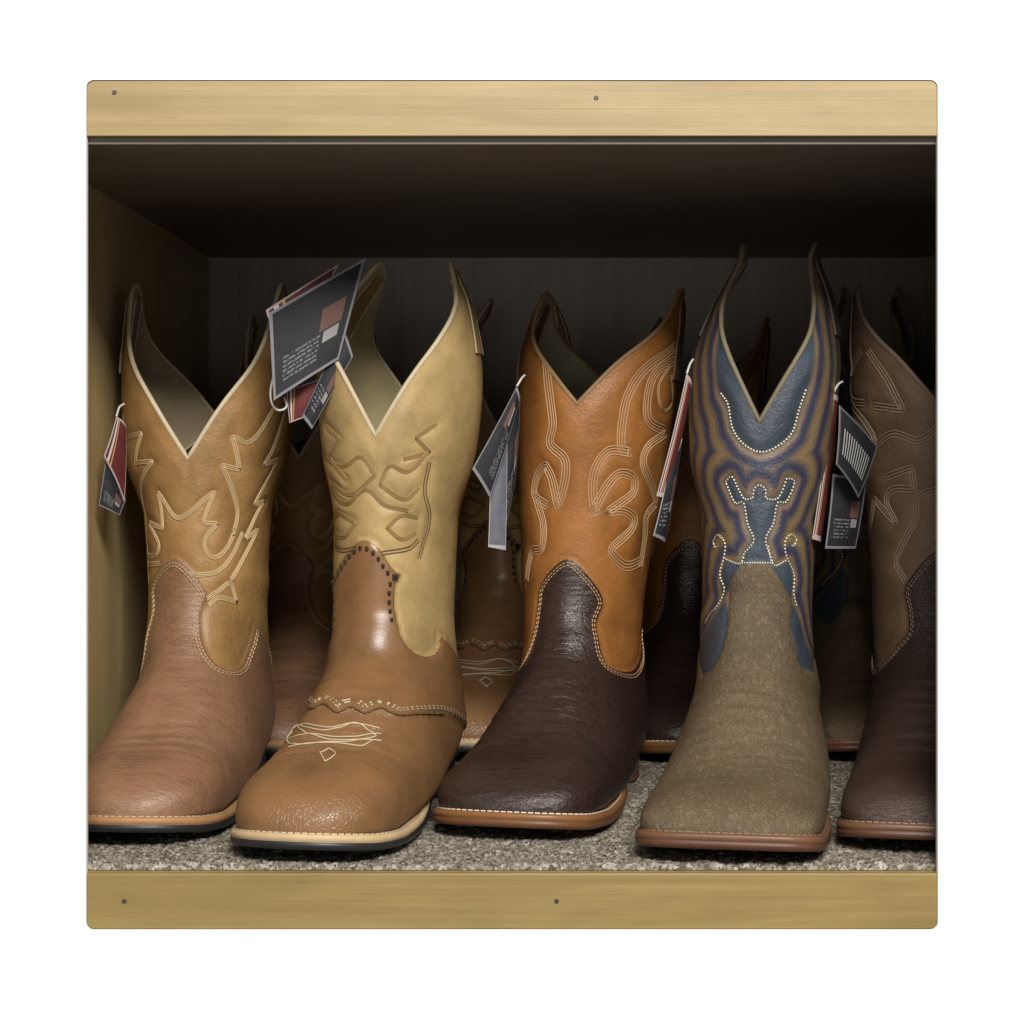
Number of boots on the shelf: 9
